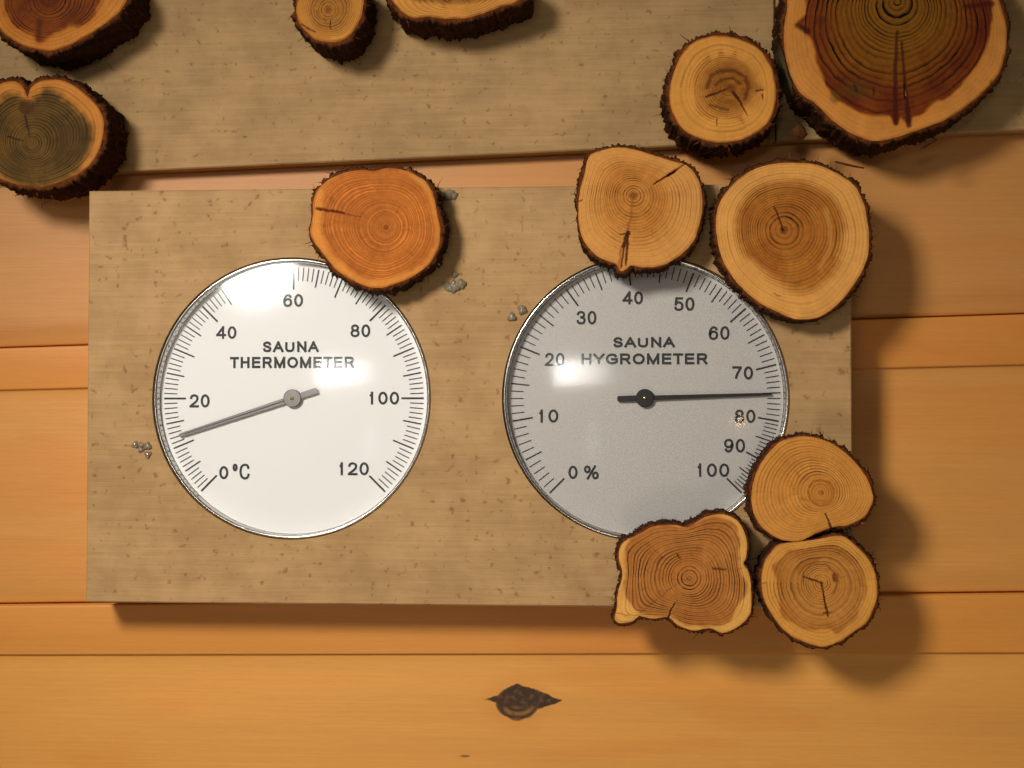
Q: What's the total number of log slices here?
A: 12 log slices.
